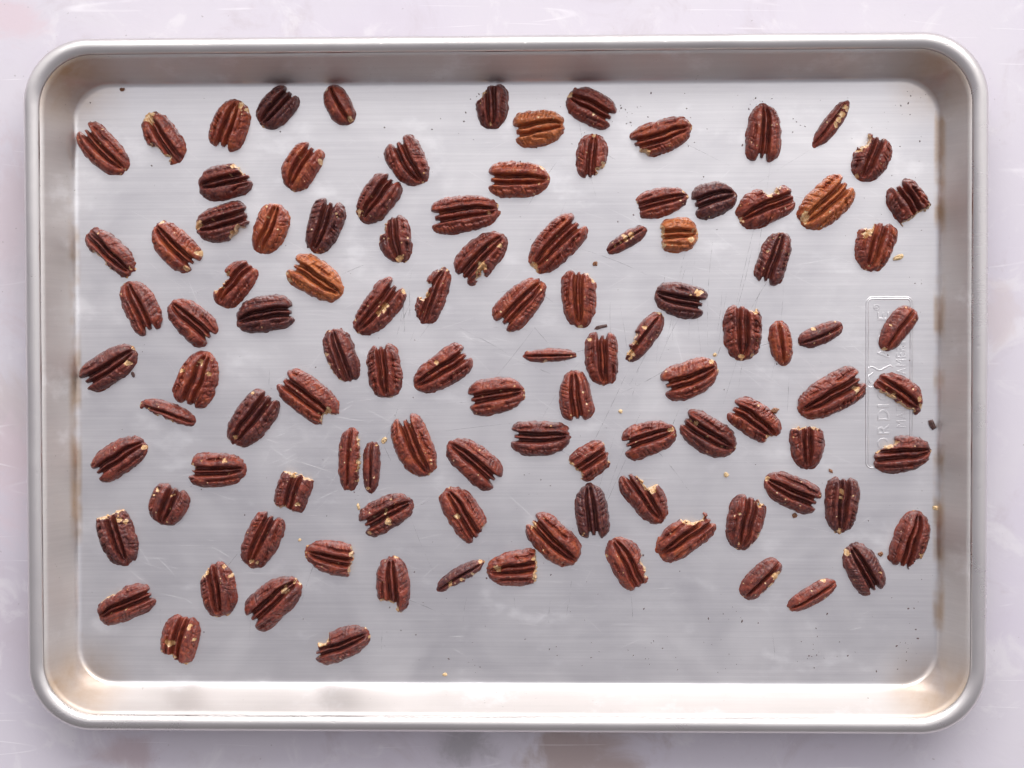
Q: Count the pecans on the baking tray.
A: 106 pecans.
